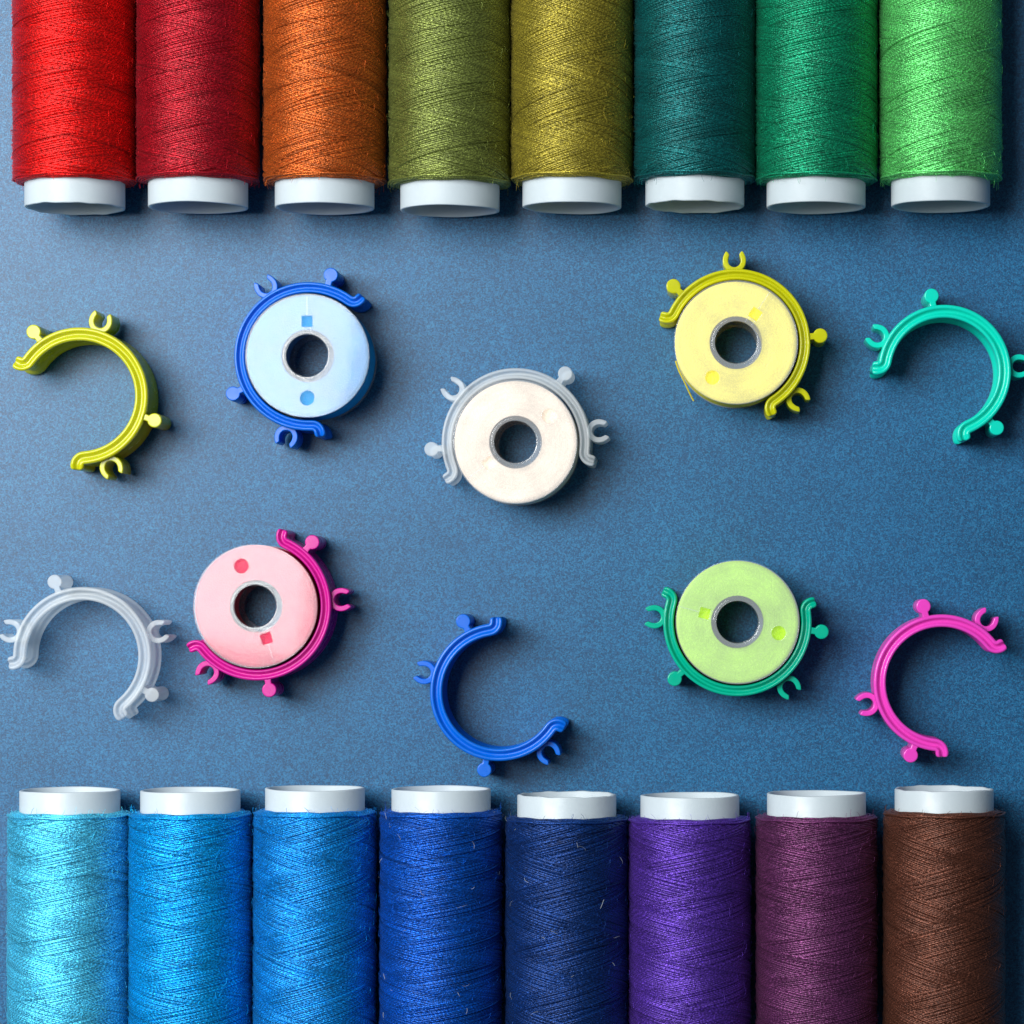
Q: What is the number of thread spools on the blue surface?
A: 16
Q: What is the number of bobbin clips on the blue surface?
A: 10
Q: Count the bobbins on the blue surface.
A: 5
